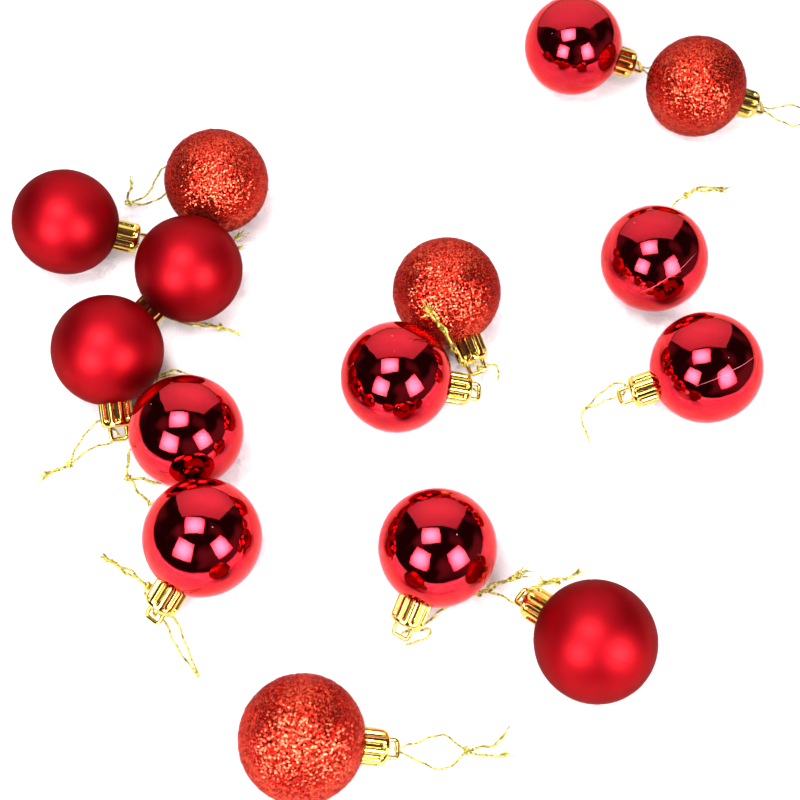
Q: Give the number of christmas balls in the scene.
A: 15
